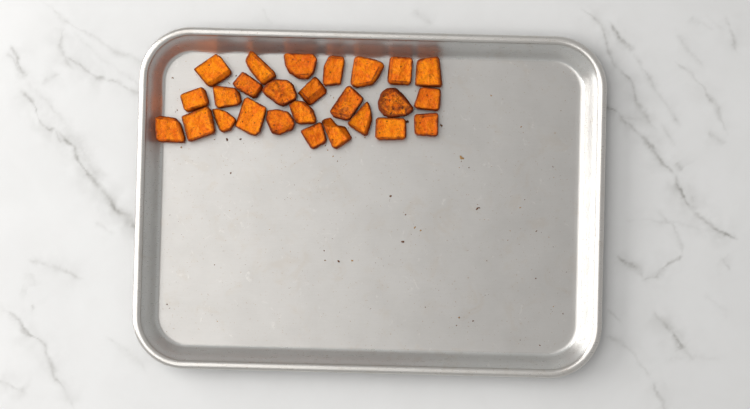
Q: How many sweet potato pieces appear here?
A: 26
